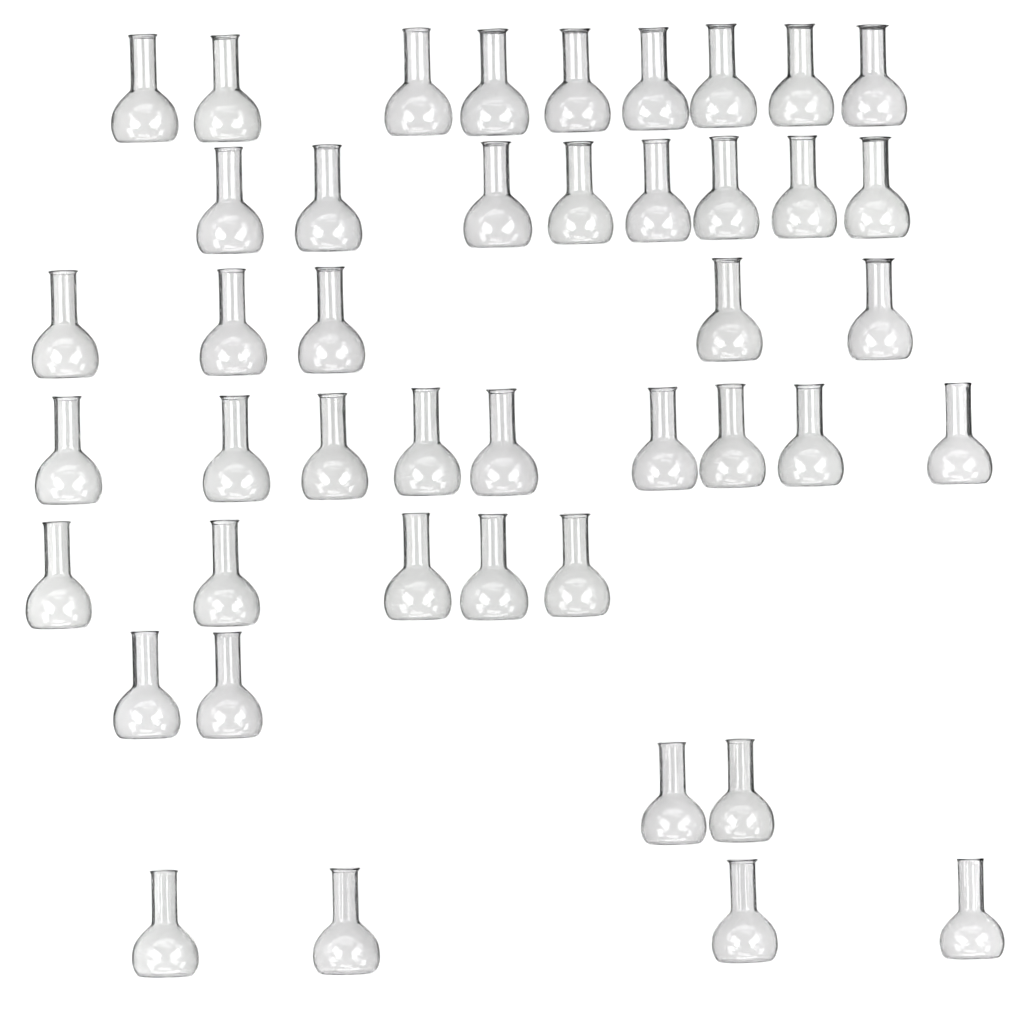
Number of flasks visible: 44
